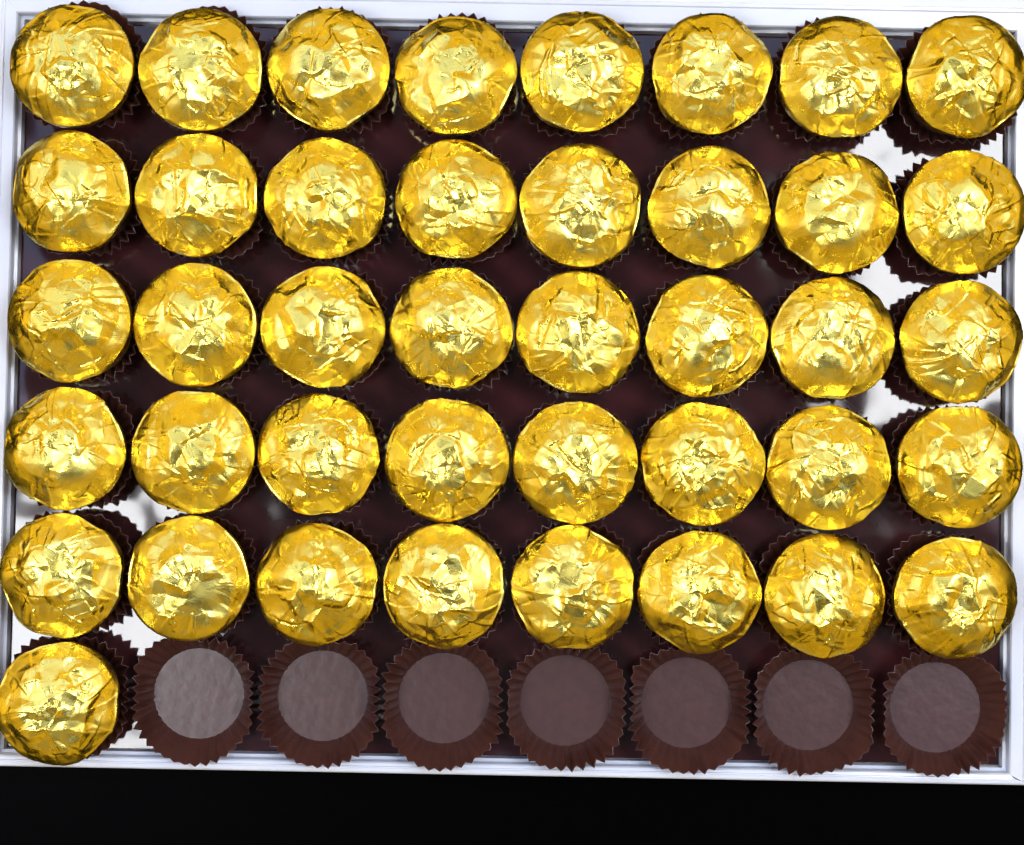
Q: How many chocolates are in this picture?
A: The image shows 41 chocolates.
